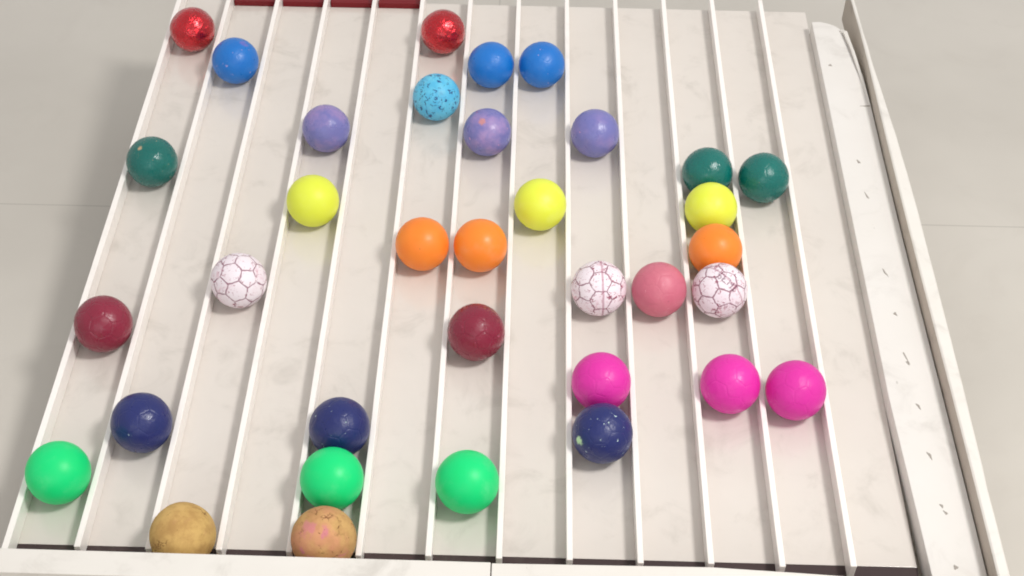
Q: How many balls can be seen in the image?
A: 35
